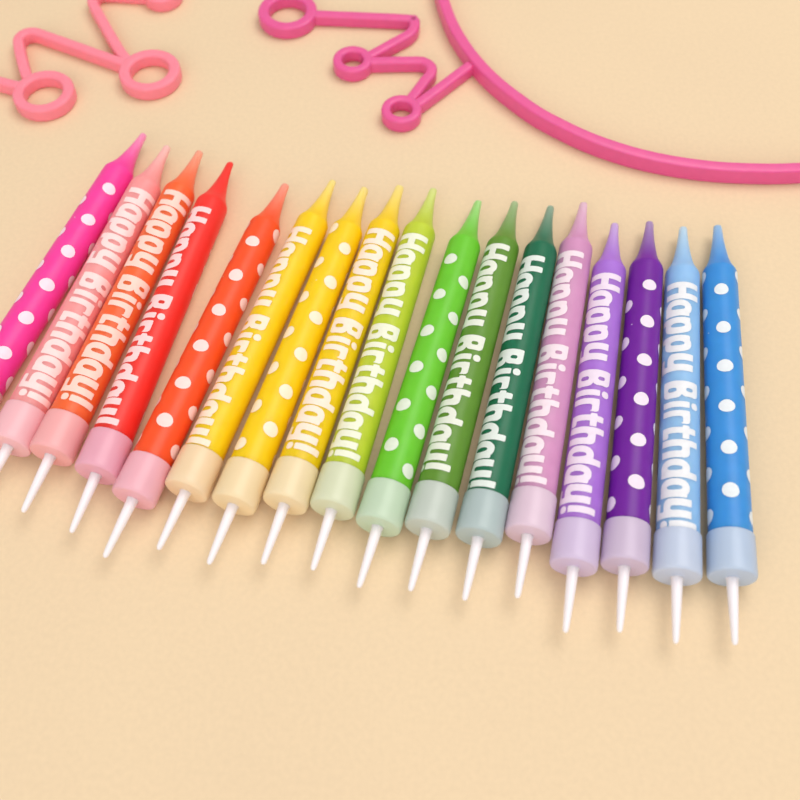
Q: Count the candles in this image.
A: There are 17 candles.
